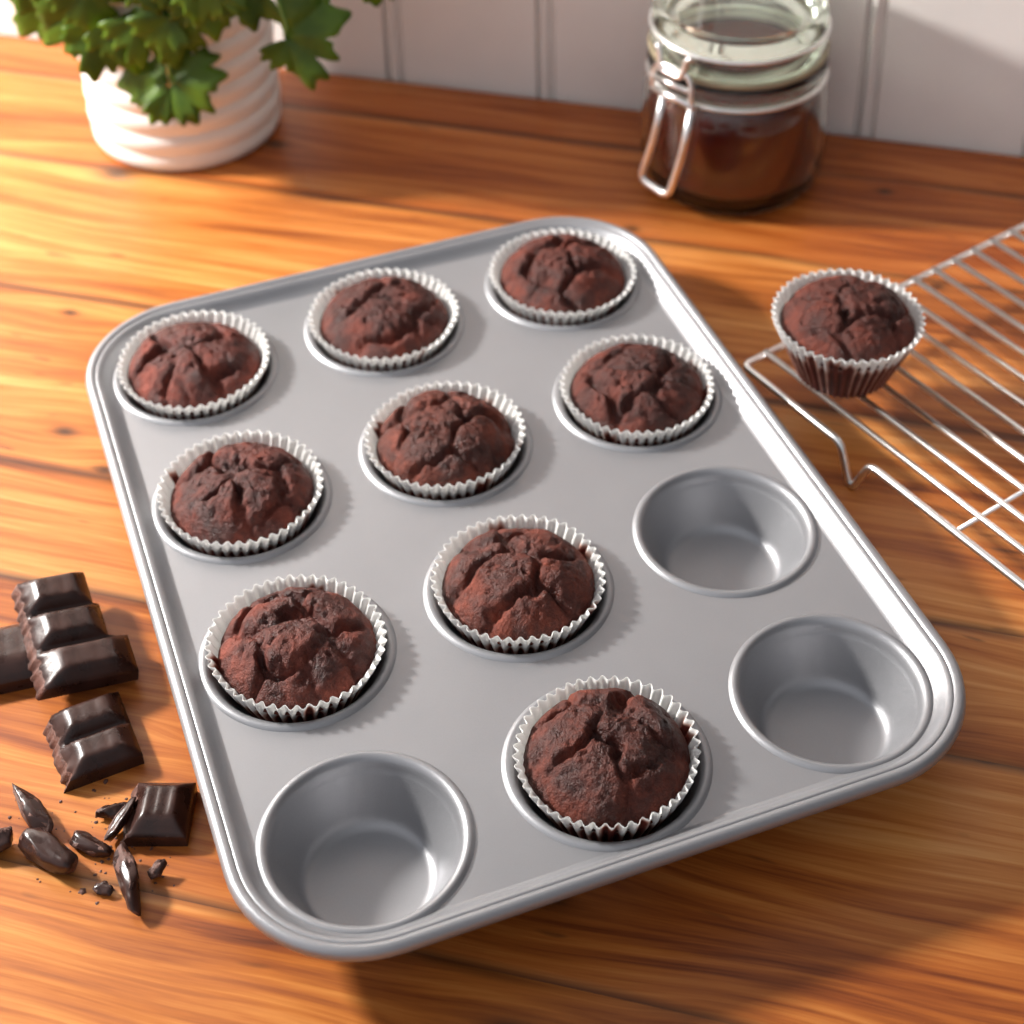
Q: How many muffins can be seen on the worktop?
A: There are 10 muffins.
